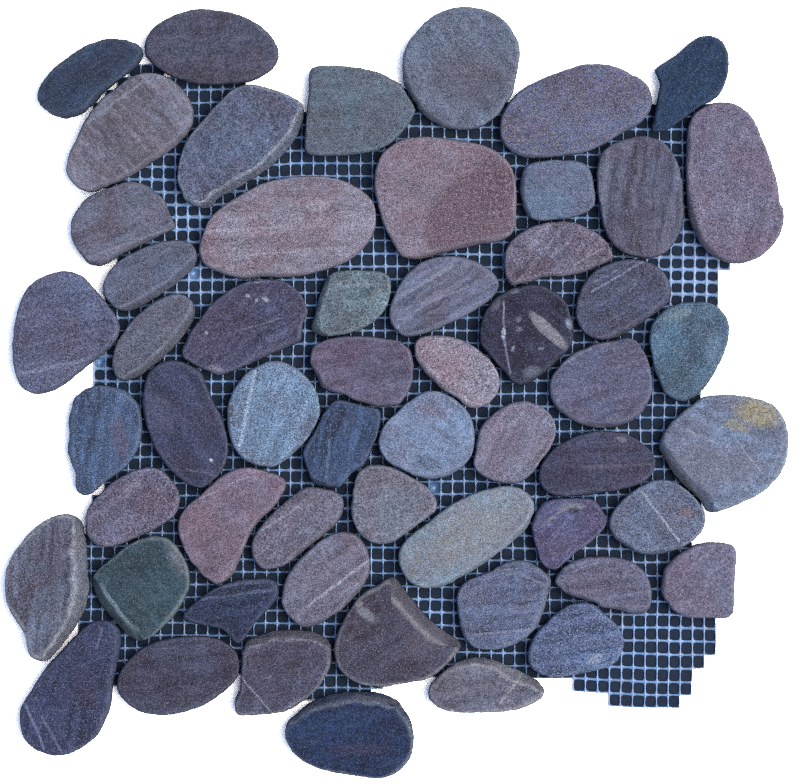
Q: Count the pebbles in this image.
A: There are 56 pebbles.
